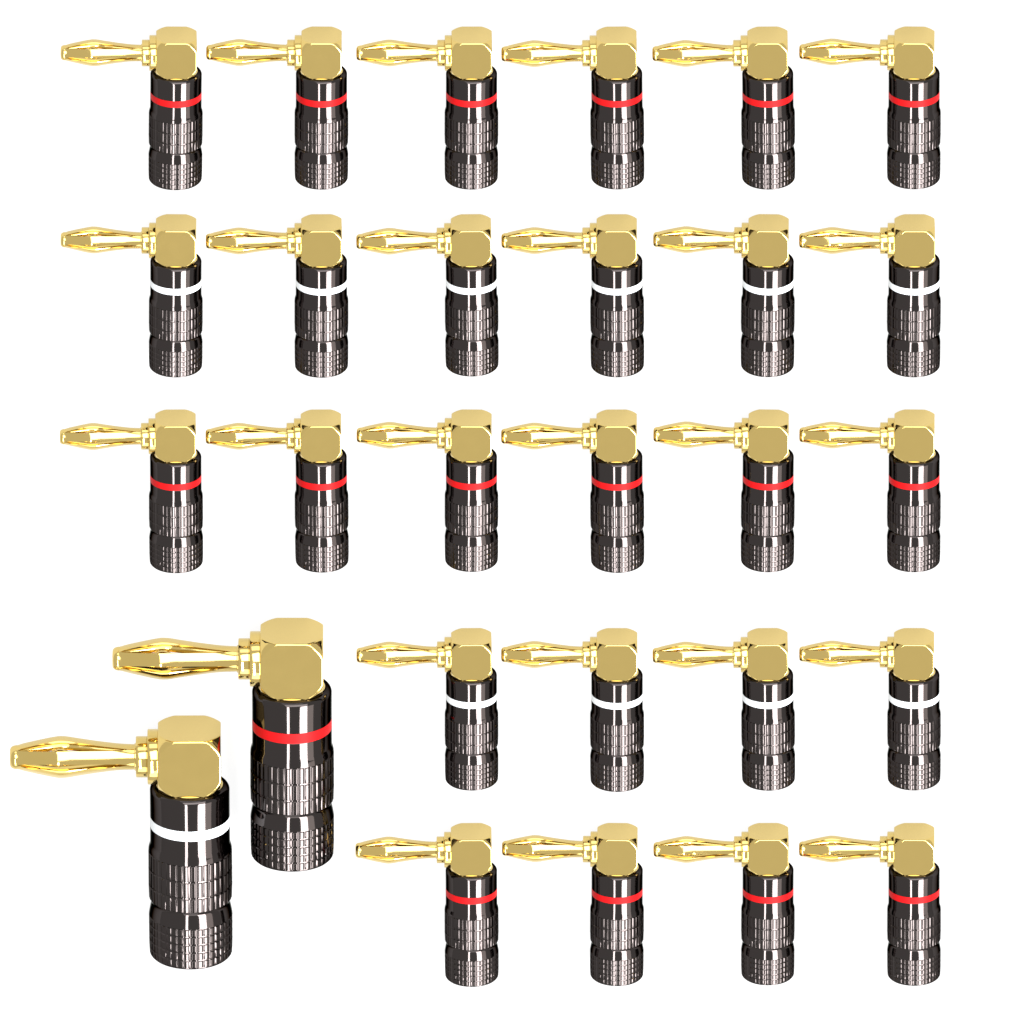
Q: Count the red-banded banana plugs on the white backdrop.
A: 17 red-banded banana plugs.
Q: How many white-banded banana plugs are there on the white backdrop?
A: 11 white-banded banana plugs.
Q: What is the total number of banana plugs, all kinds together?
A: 28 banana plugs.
